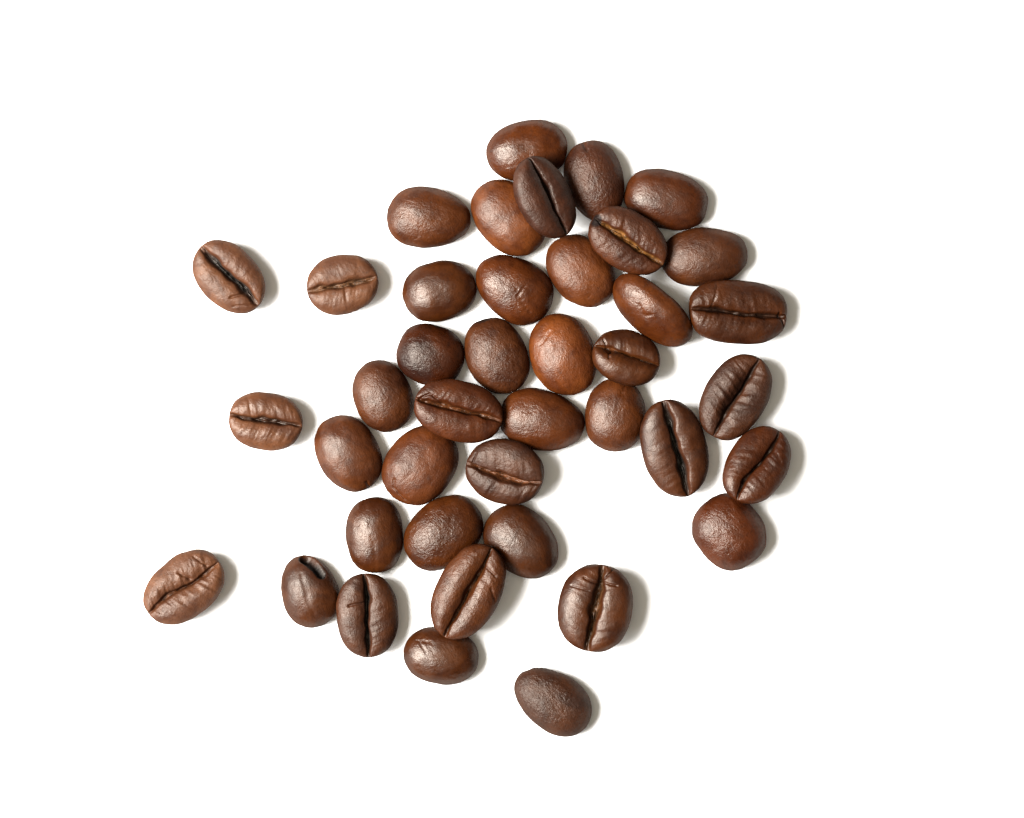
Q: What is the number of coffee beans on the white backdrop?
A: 41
